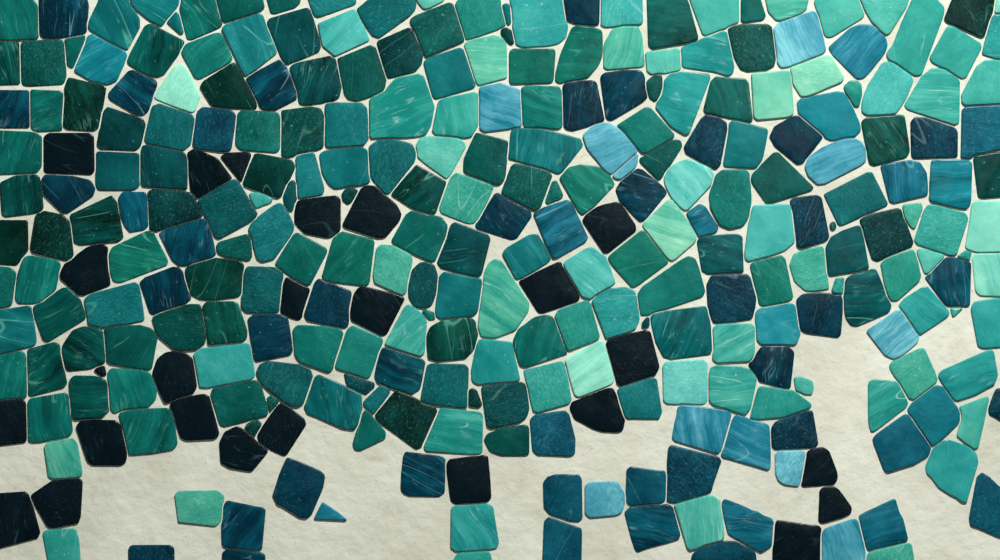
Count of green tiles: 128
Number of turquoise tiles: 70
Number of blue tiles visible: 65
